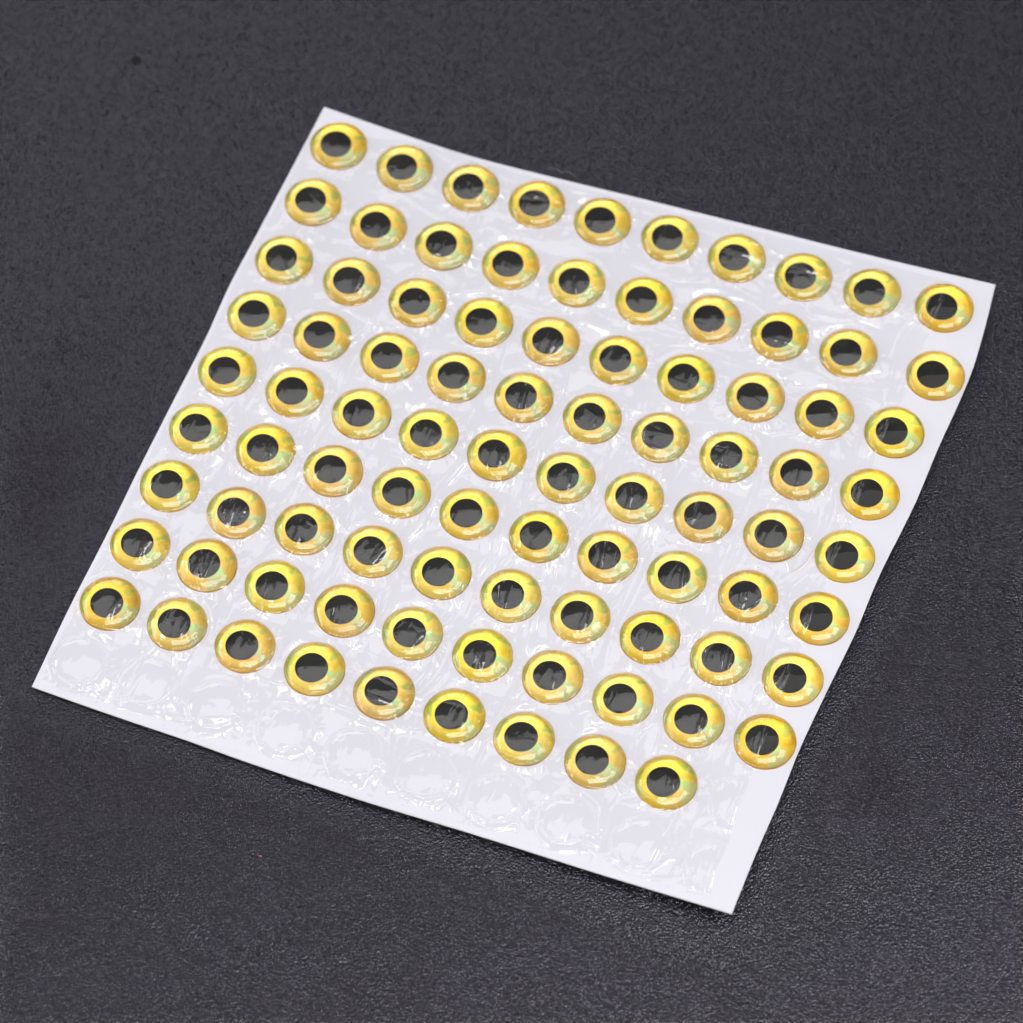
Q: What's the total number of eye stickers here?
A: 89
